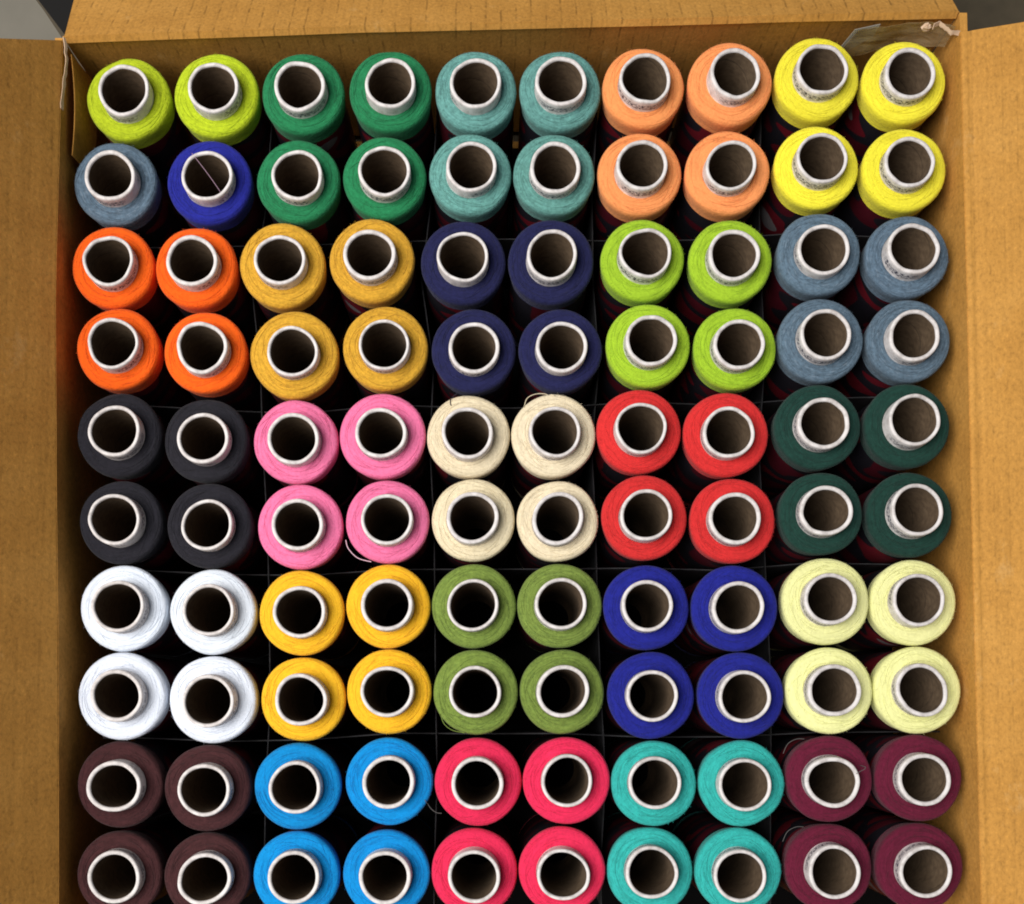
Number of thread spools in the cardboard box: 100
